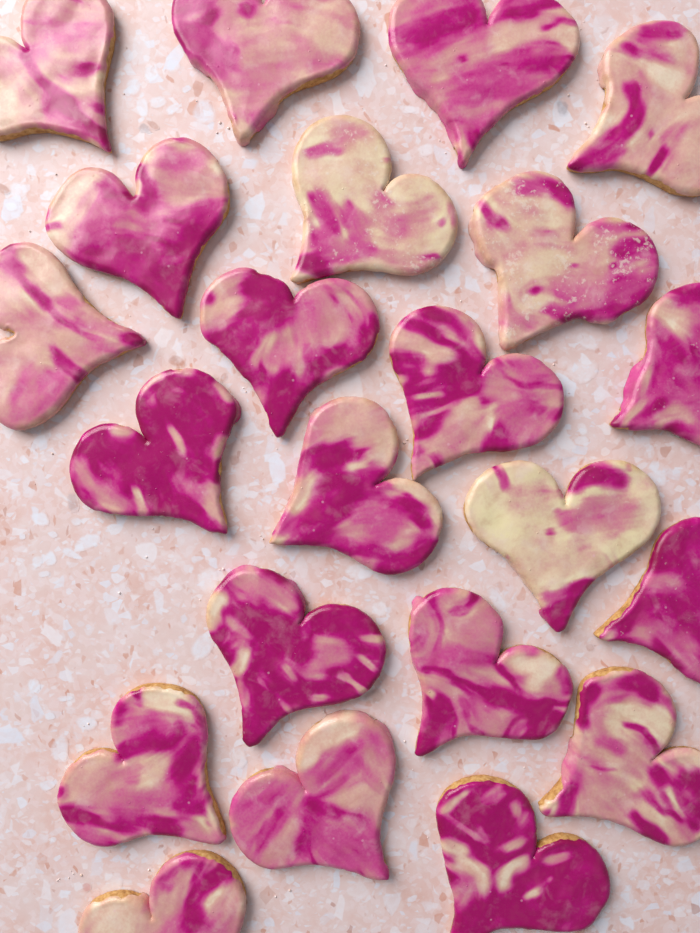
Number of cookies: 22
